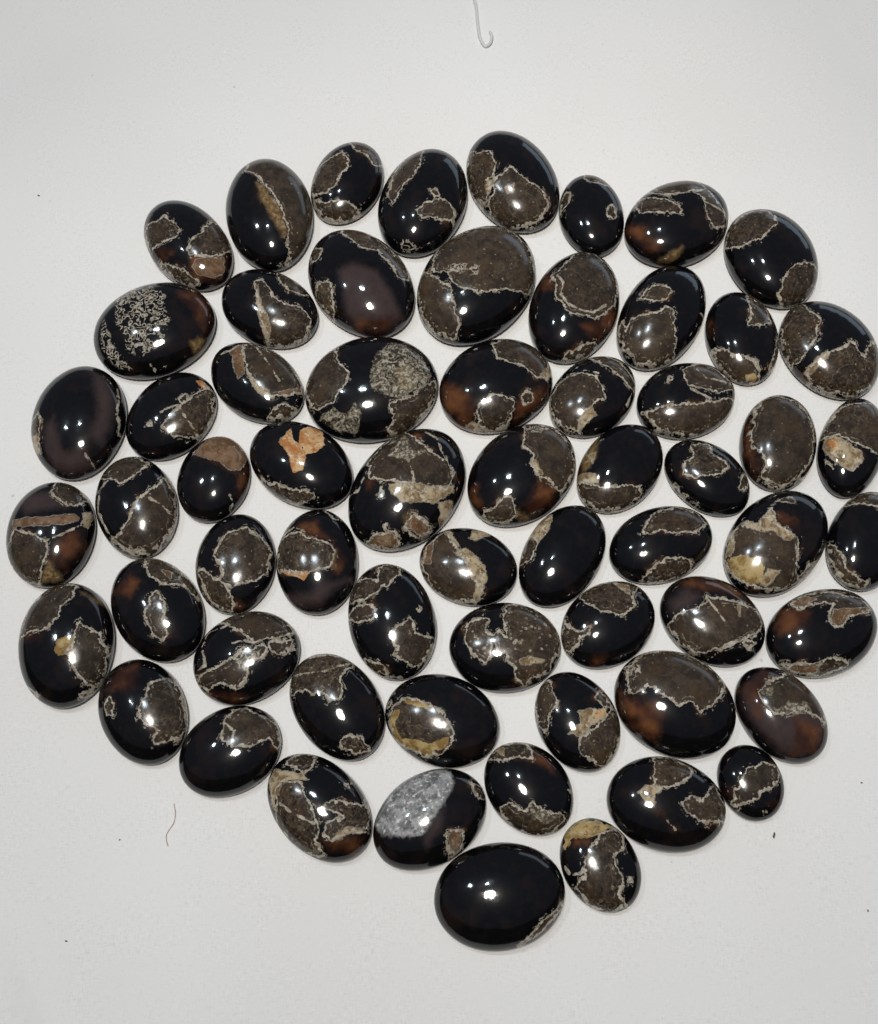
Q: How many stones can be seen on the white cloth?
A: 62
